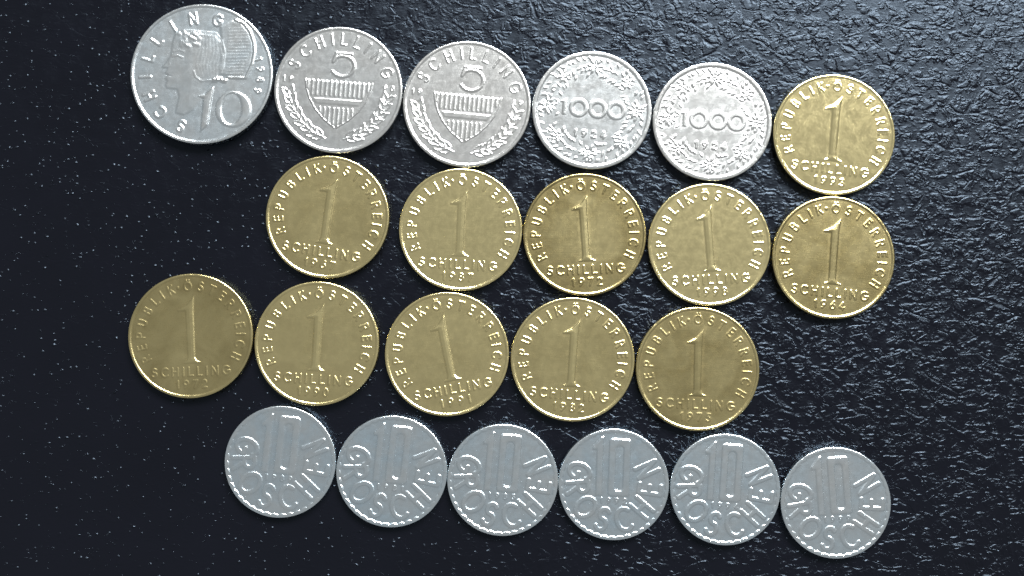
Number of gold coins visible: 11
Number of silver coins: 11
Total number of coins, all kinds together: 22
